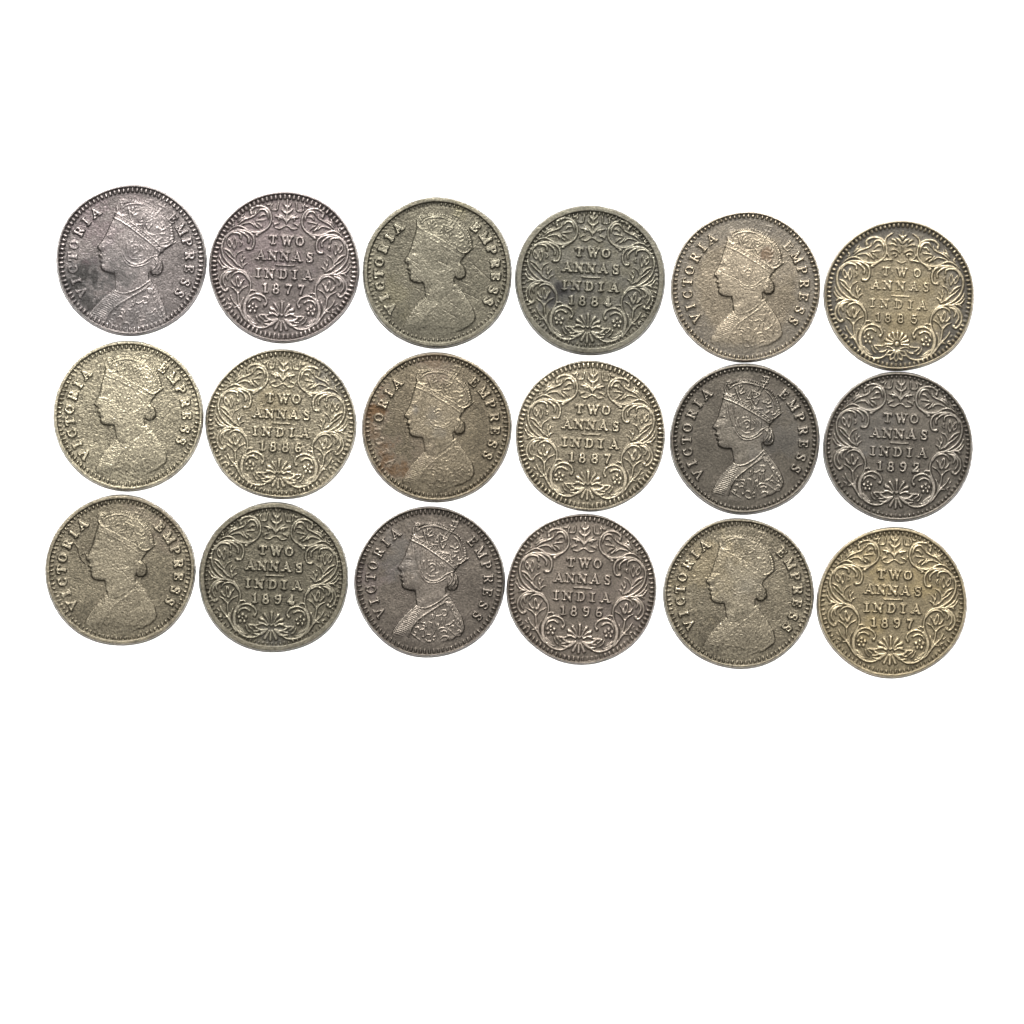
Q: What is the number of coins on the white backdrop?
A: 18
